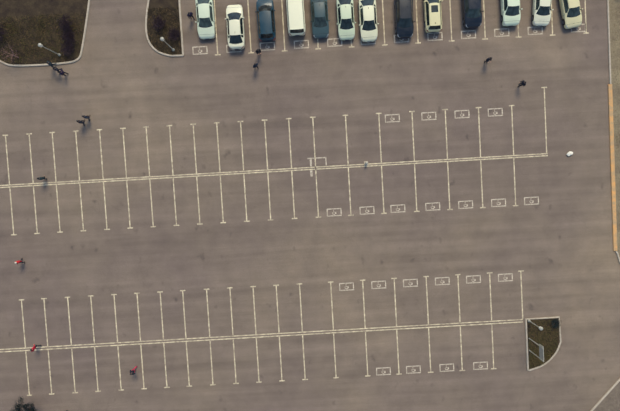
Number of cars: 13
